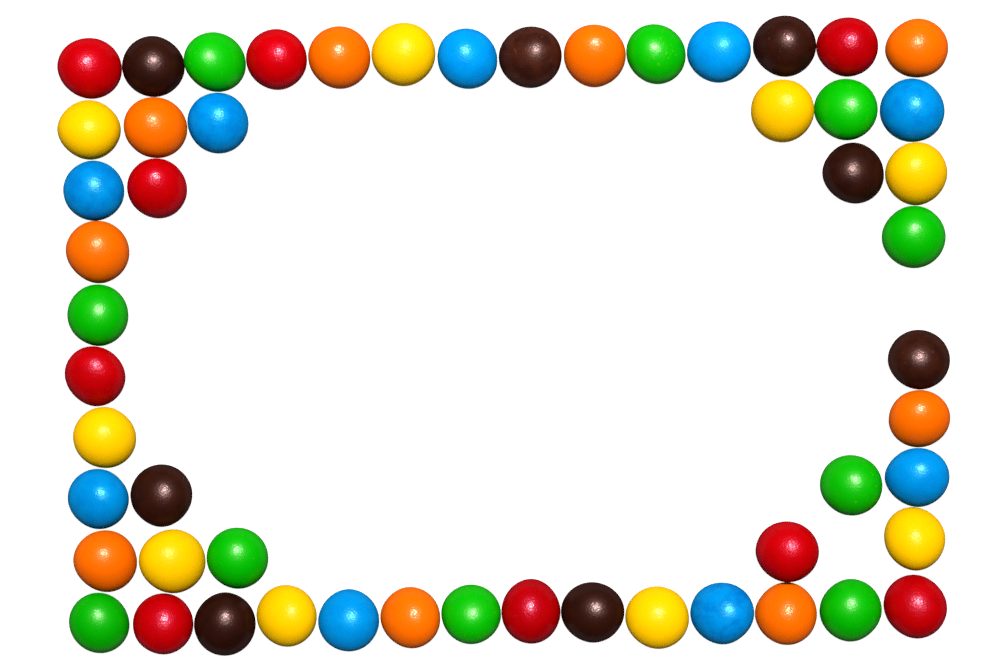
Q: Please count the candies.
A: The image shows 54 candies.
